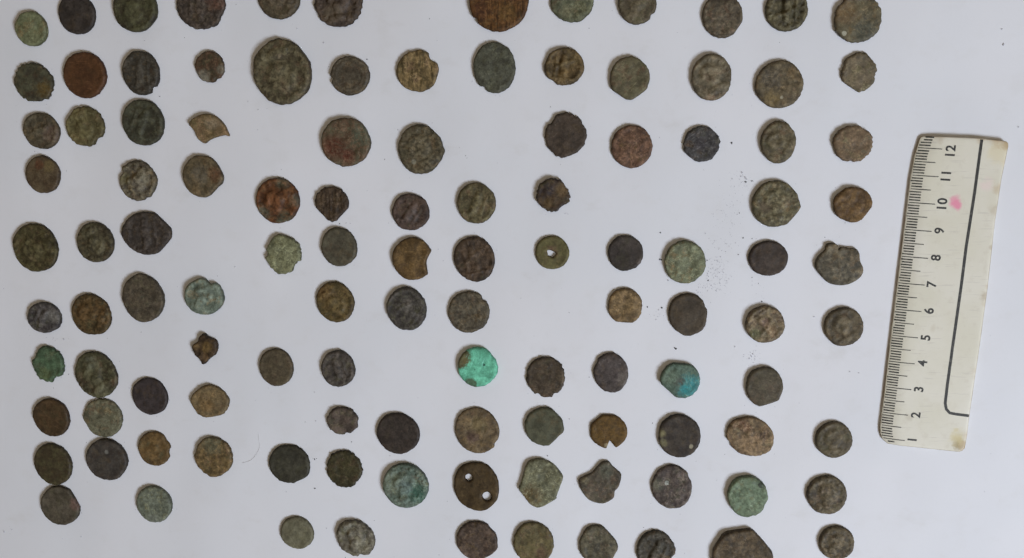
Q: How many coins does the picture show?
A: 114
